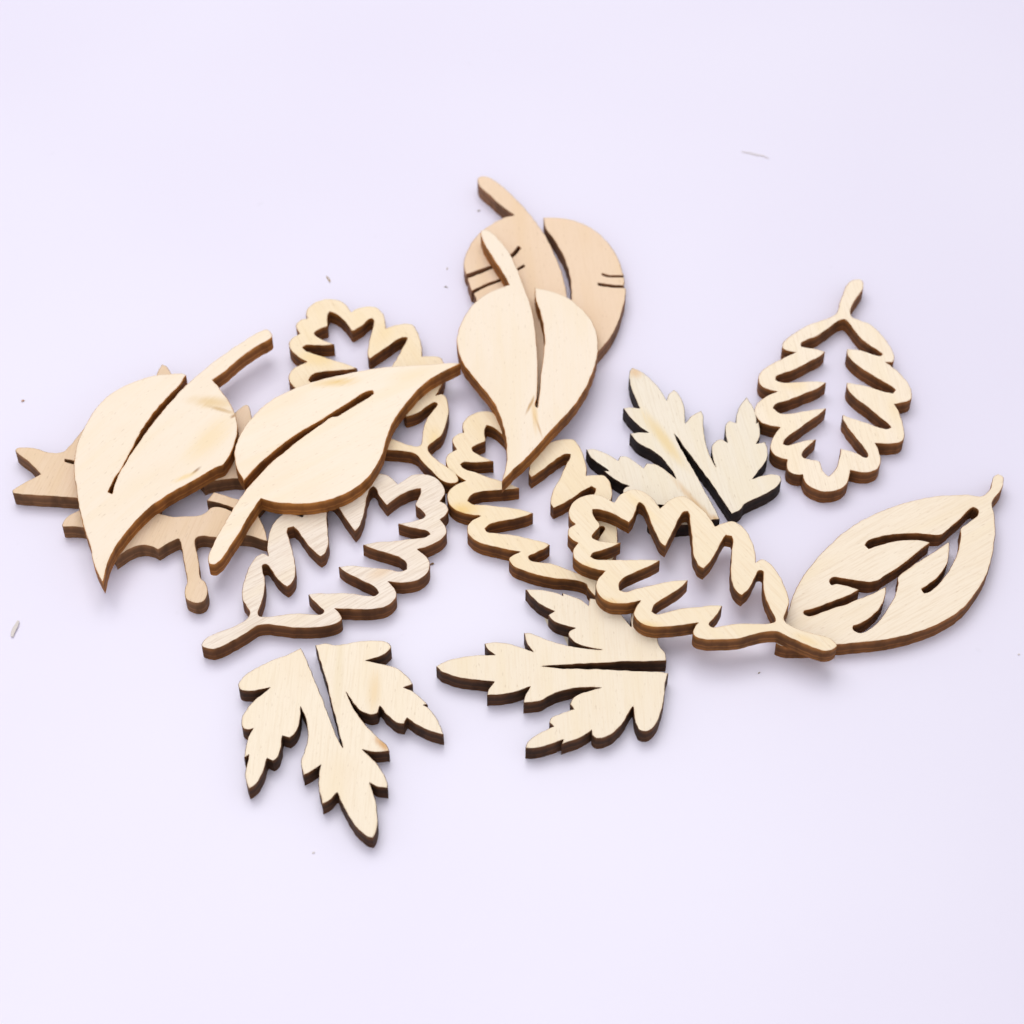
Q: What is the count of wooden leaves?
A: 14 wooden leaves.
